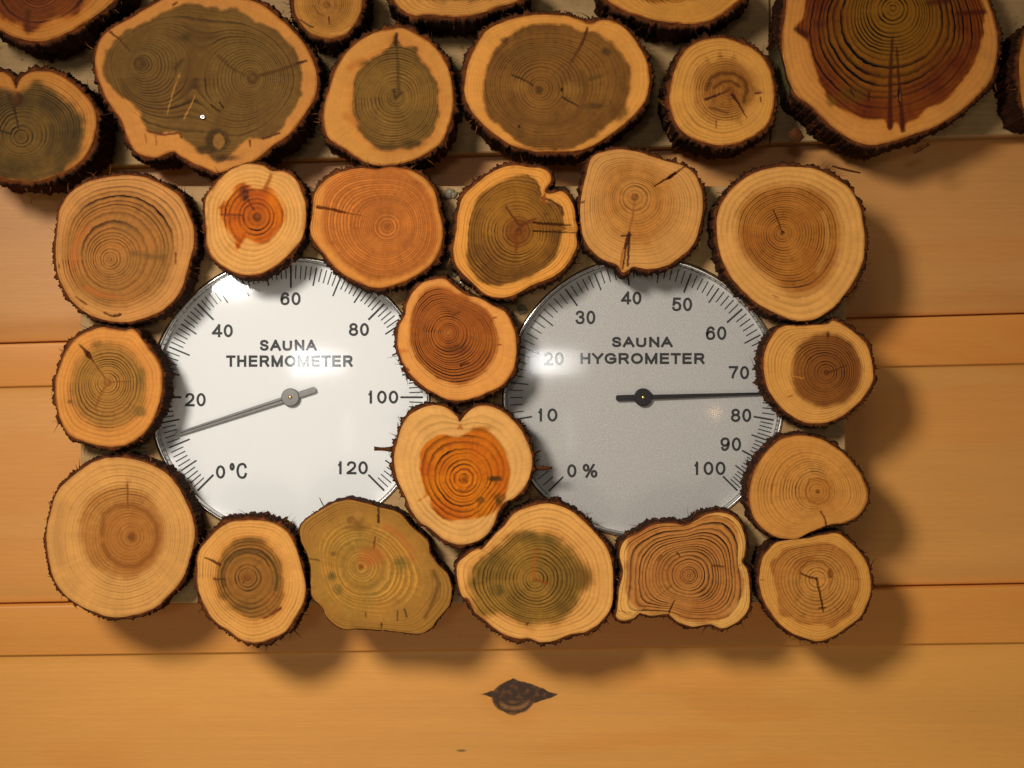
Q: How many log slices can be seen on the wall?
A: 28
